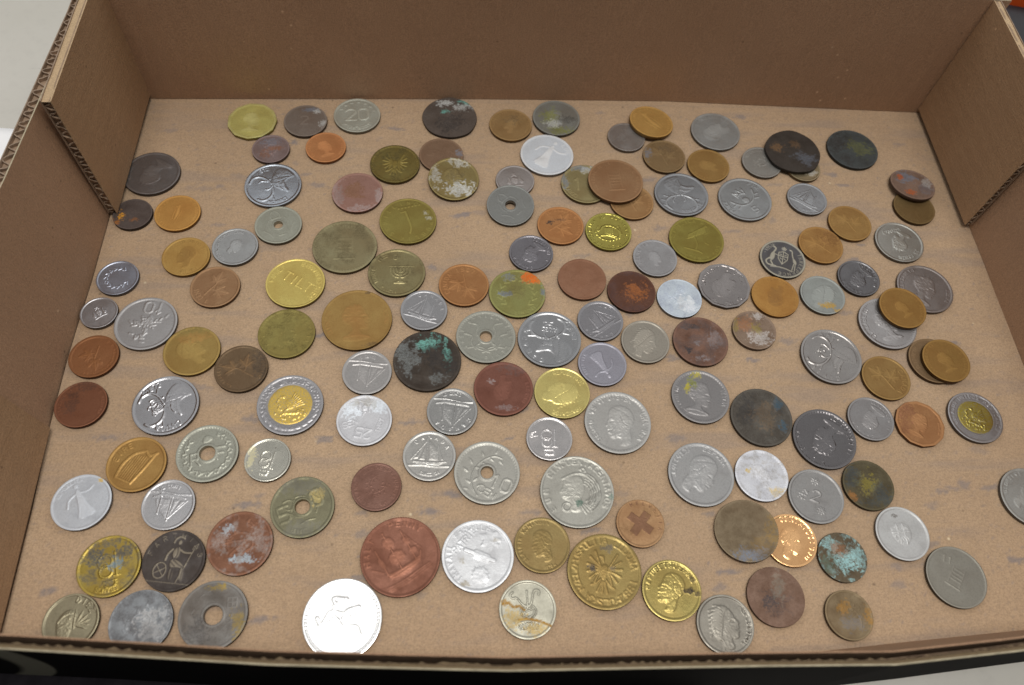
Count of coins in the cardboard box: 139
